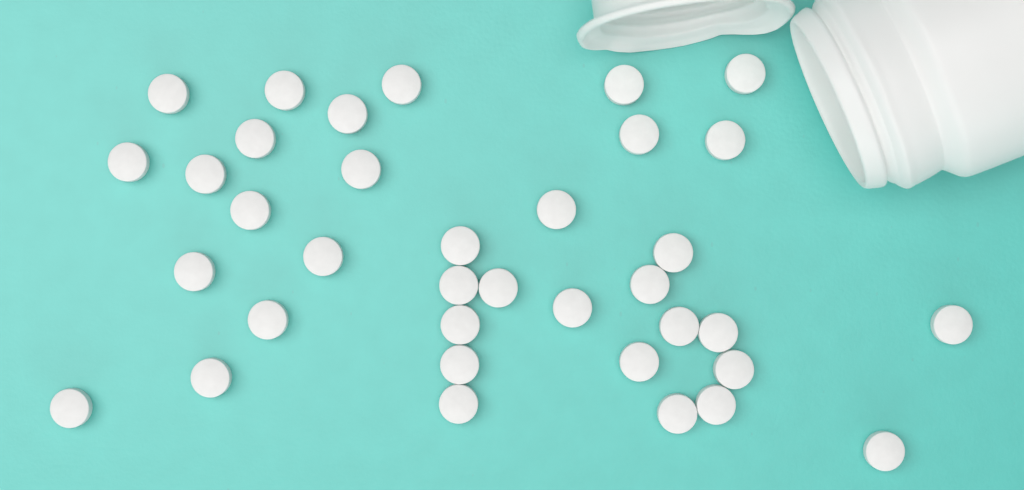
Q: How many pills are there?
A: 36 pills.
